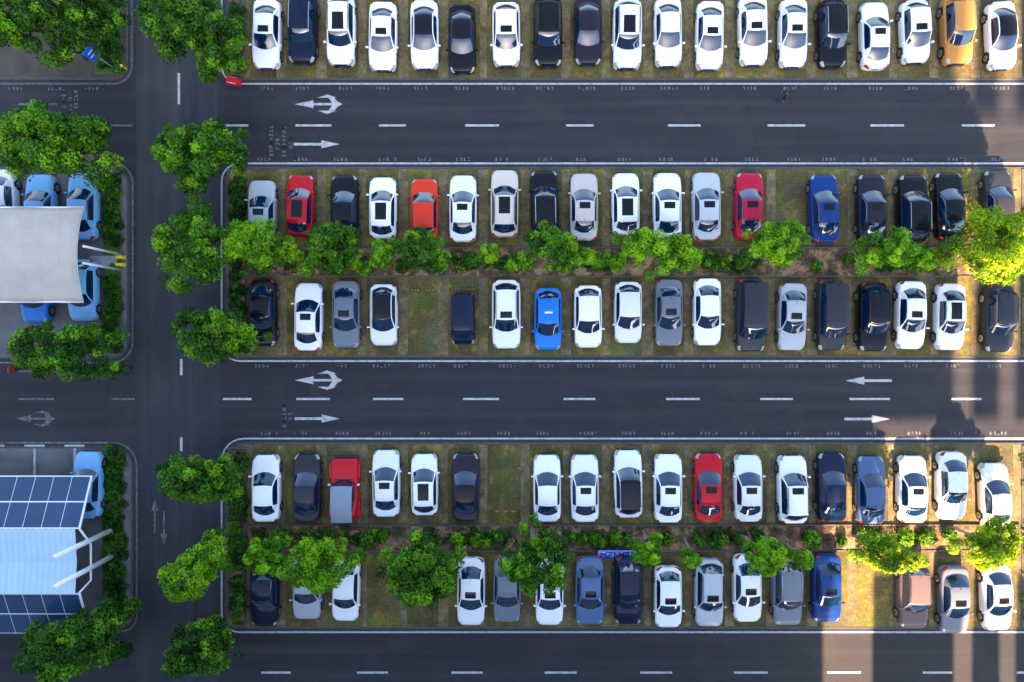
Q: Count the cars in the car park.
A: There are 95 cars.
